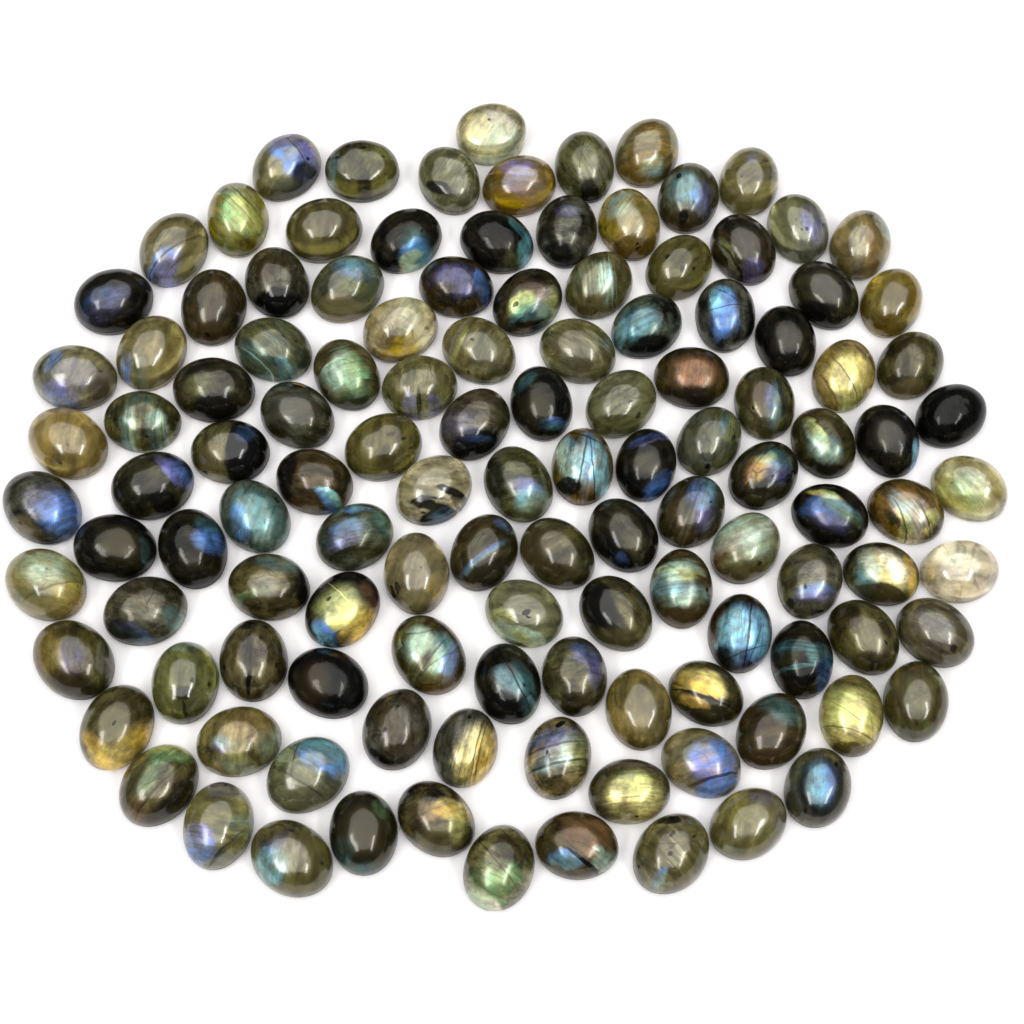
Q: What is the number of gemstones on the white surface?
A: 122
